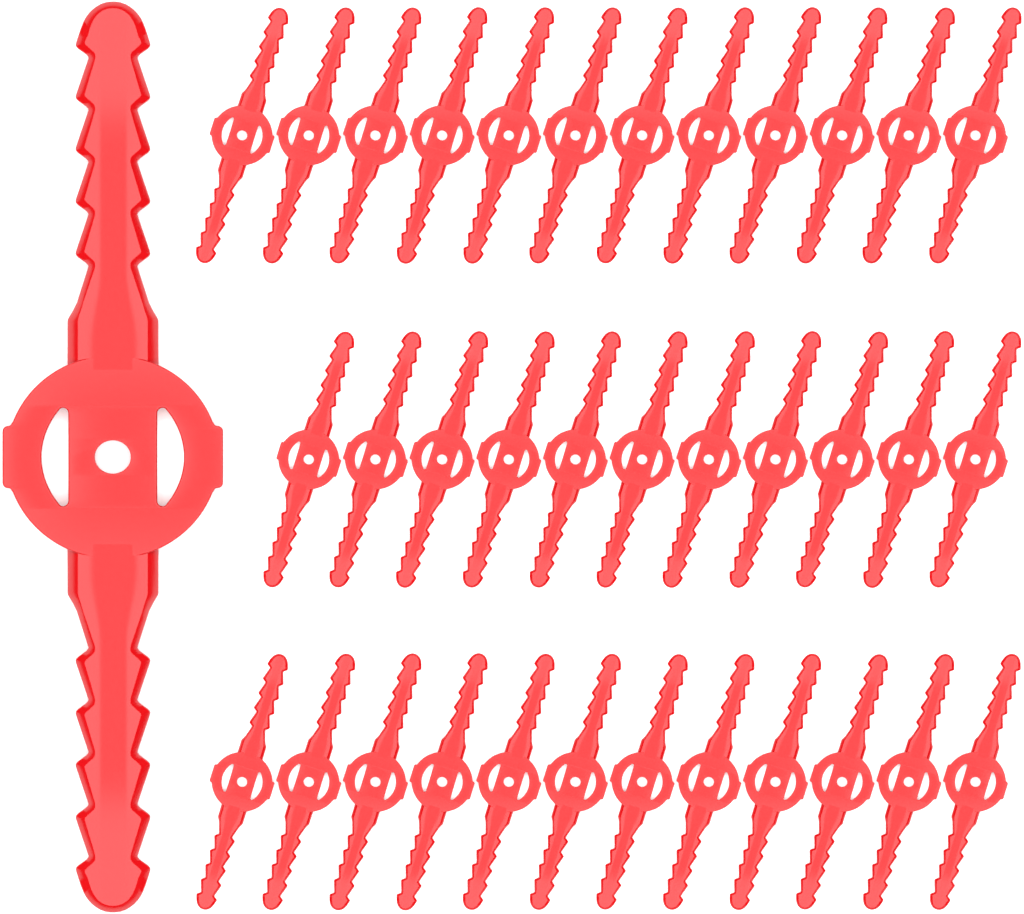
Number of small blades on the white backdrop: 35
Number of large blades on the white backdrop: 1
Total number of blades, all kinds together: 36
